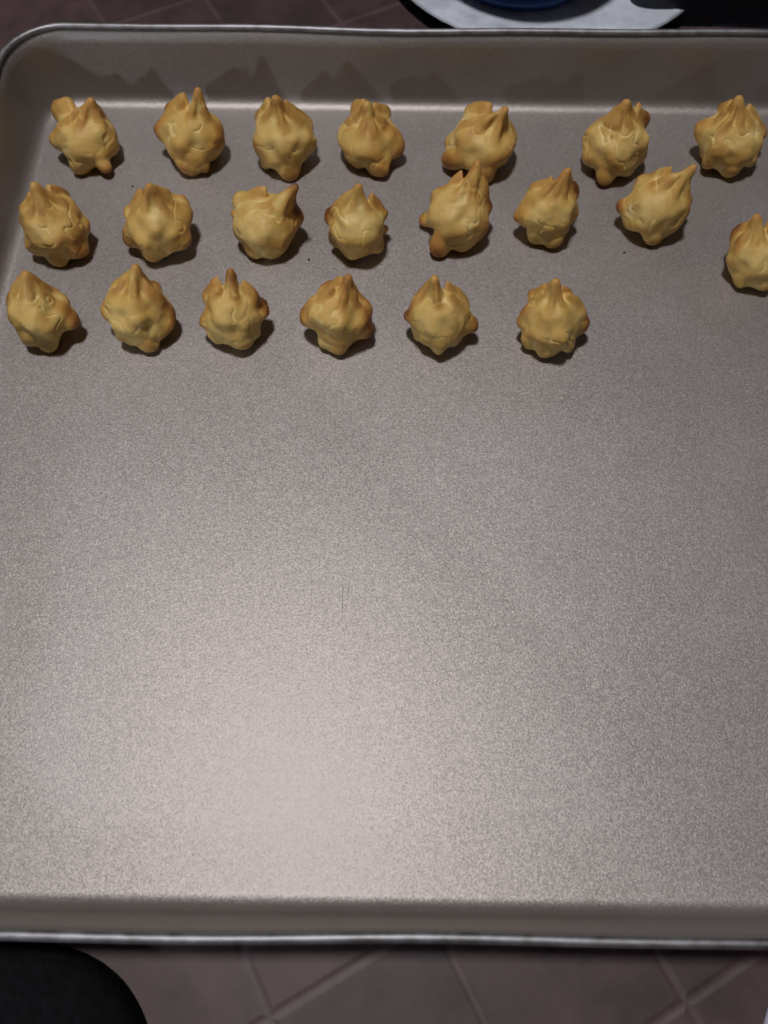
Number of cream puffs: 21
